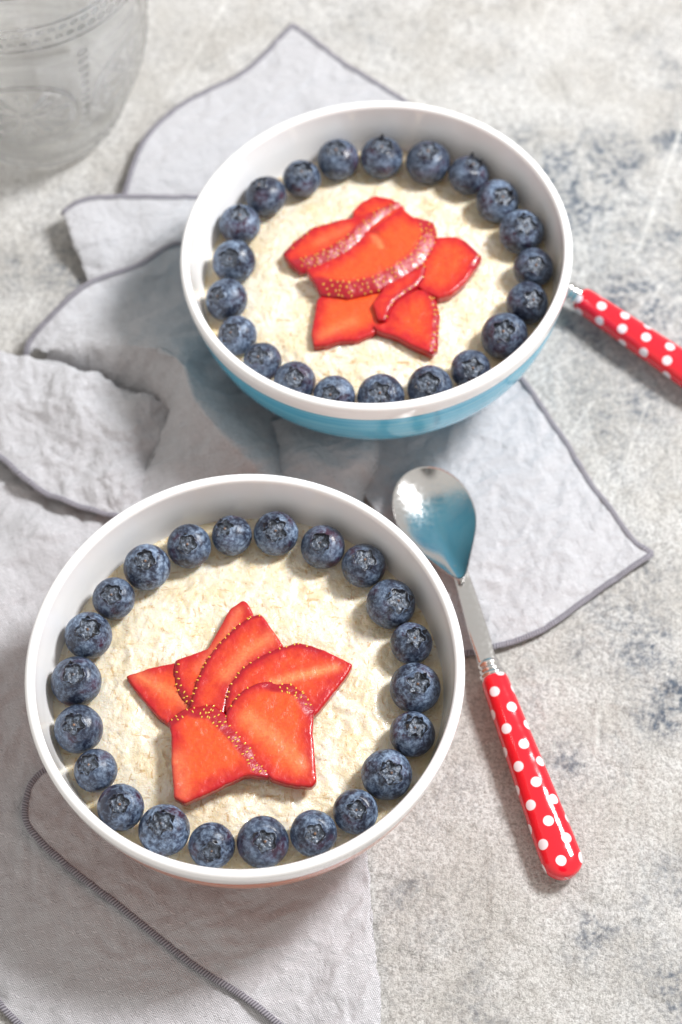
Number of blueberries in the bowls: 43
